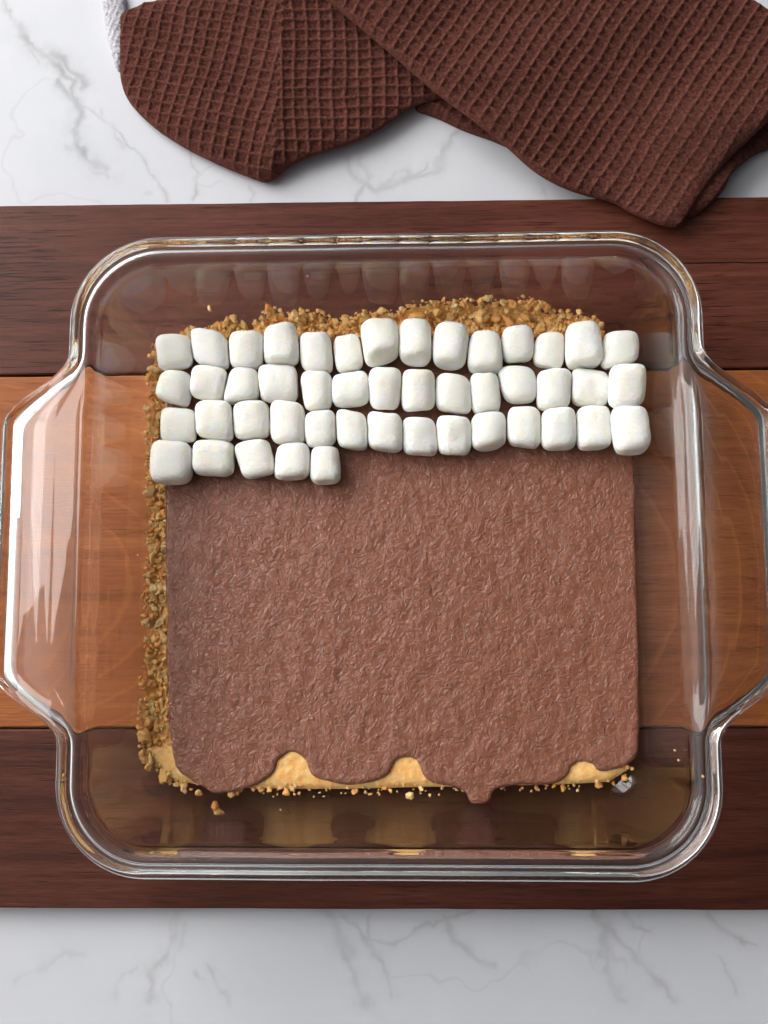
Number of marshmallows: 47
